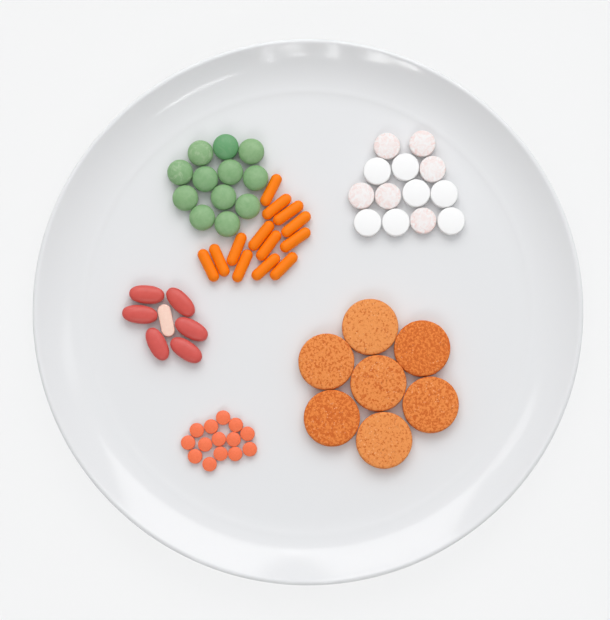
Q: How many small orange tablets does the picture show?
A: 14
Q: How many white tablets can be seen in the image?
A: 13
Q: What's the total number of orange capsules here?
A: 13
